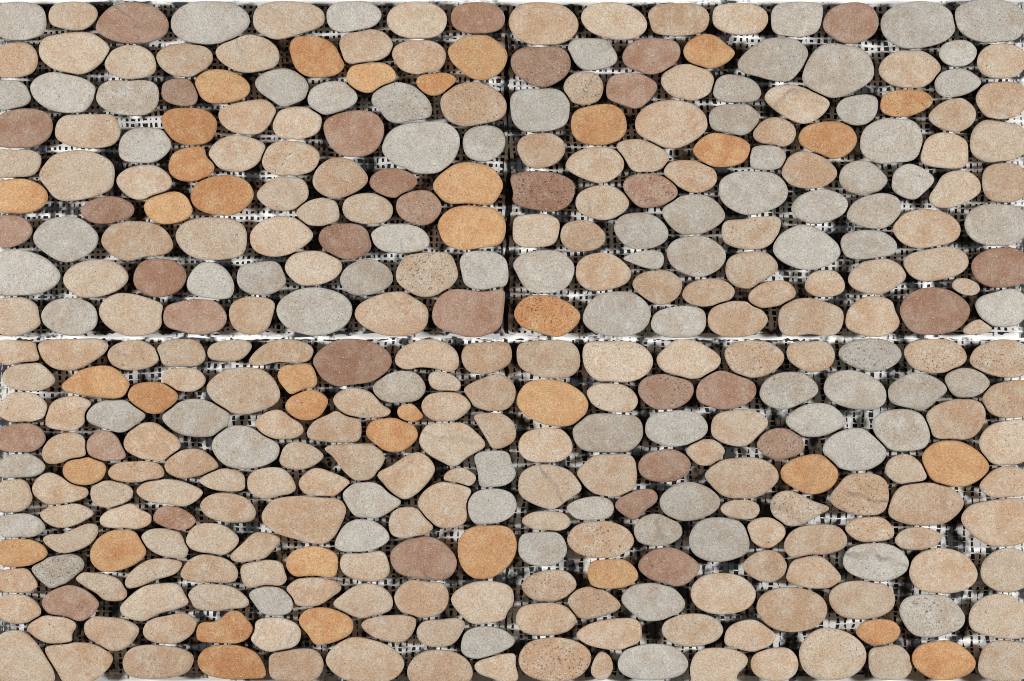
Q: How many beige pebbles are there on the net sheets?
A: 196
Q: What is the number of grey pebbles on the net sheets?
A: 83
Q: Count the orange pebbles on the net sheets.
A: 38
